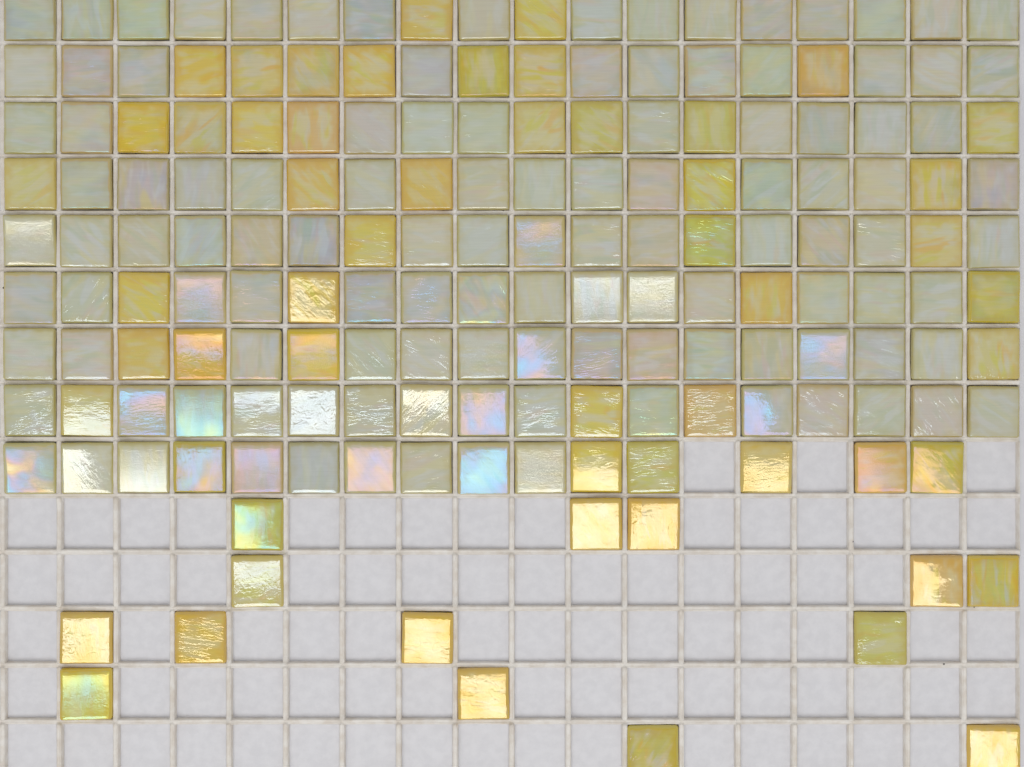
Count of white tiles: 117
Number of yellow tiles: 56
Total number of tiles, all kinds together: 173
